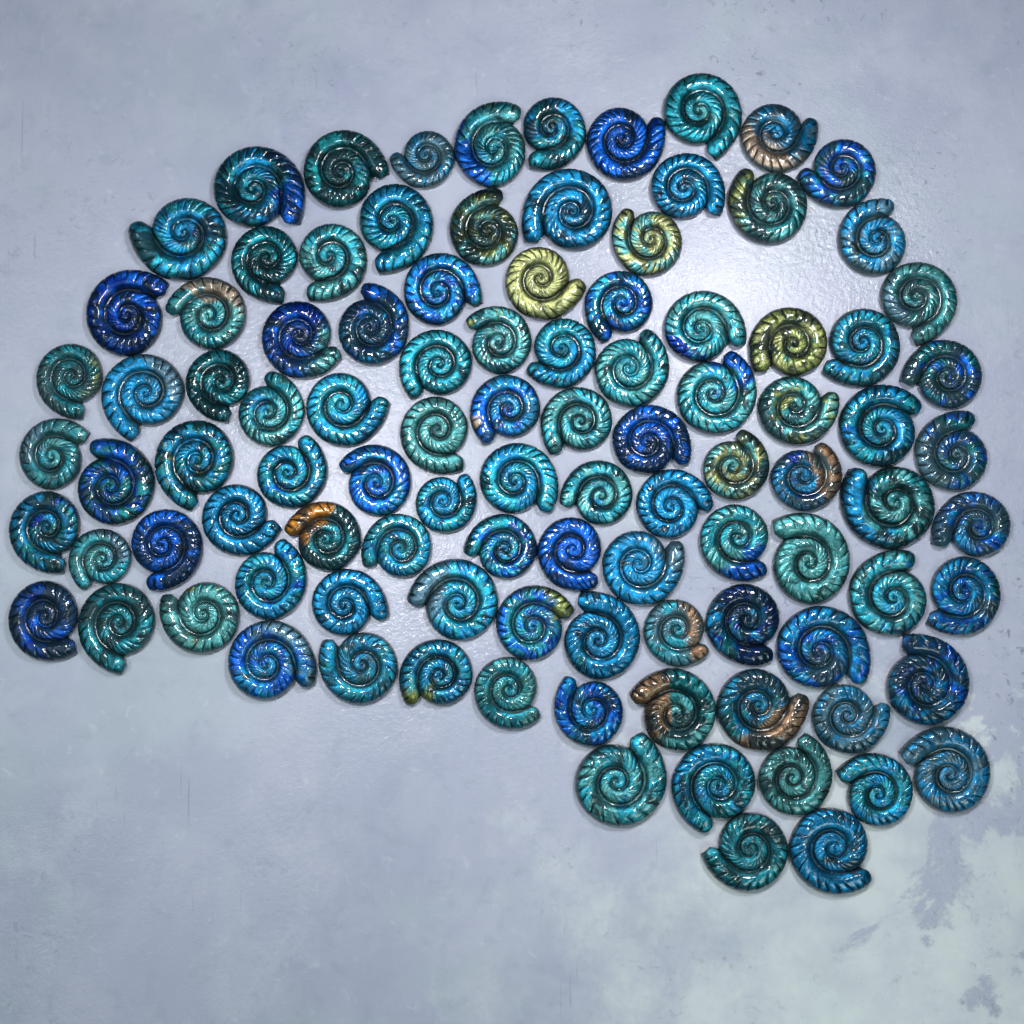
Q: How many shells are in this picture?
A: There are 101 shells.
